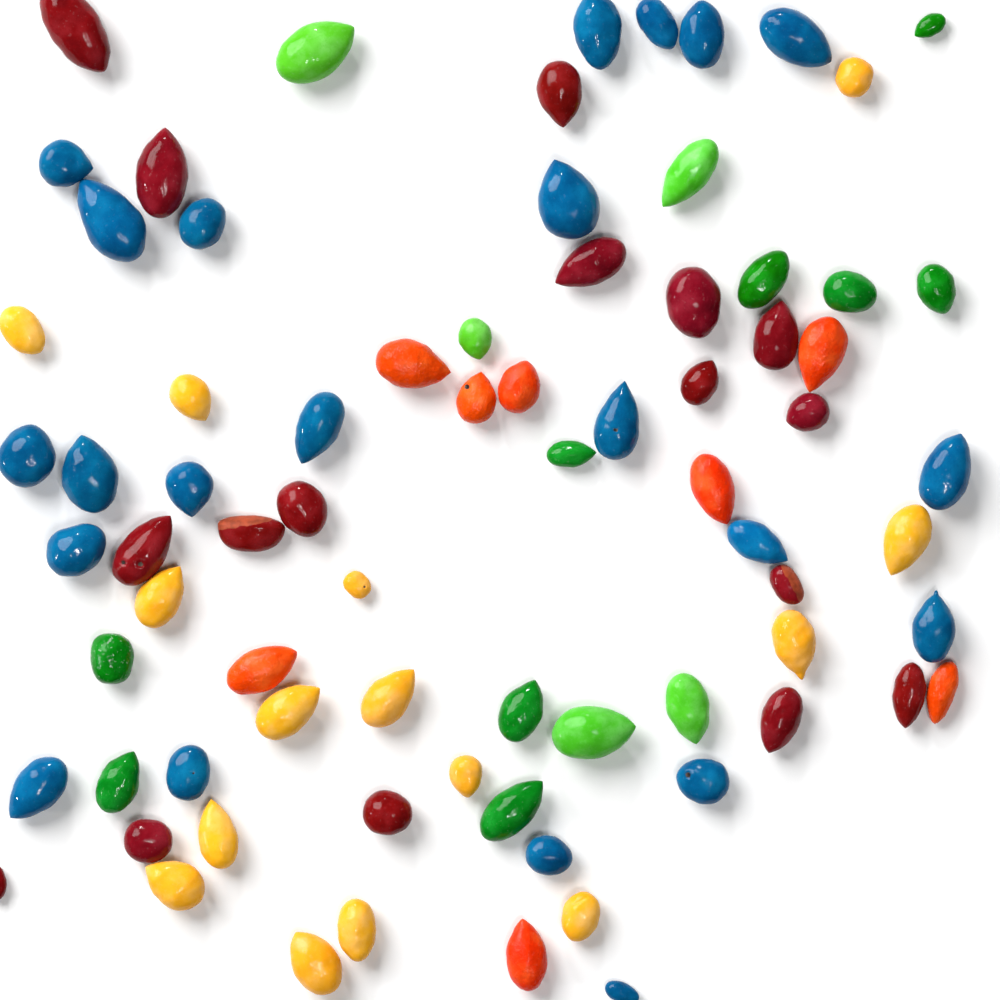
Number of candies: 76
